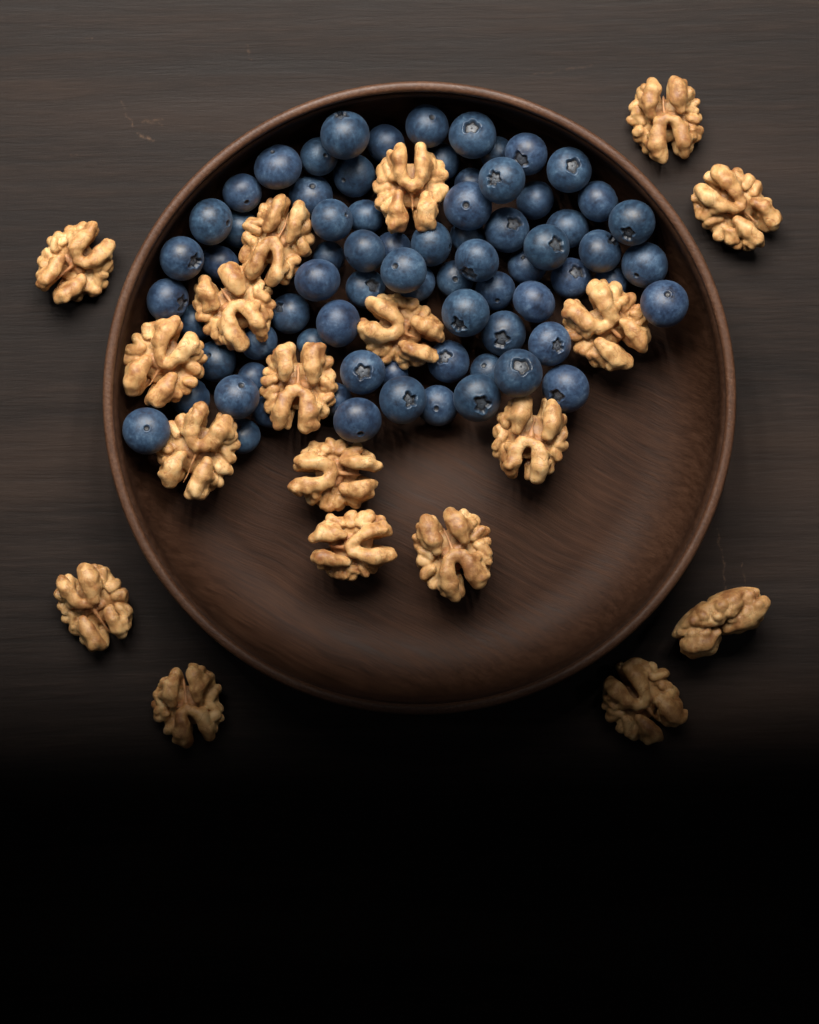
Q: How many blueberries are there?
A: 74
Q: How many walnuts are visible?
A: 19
